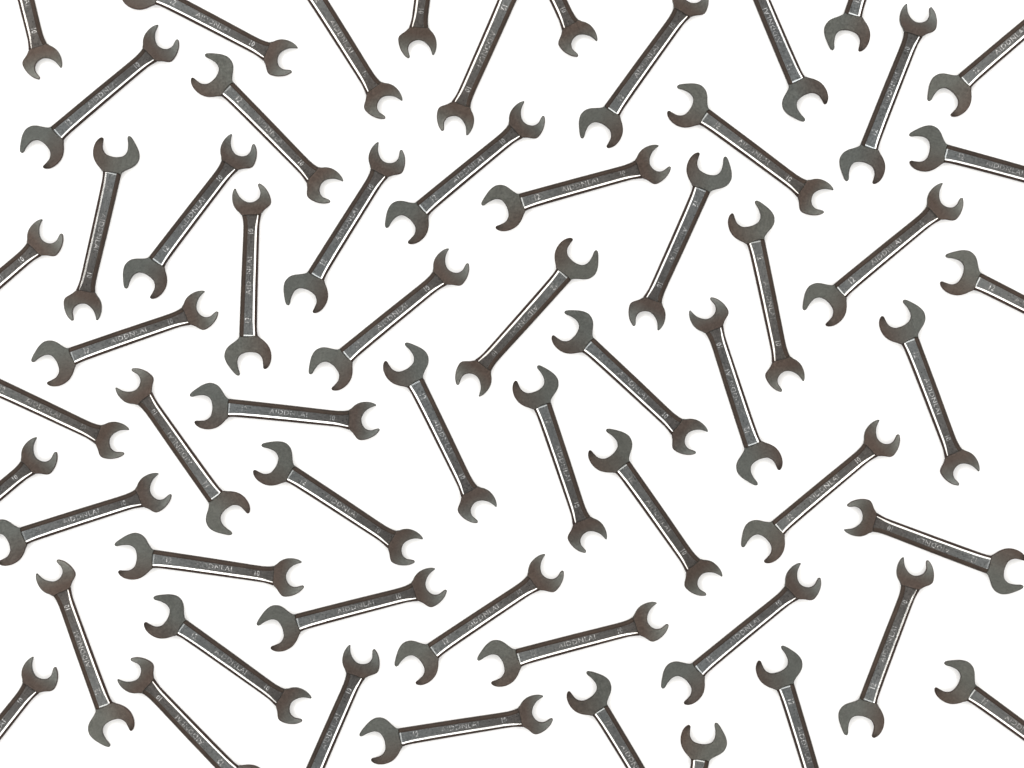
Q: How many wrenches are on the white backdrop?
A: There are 59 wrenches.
